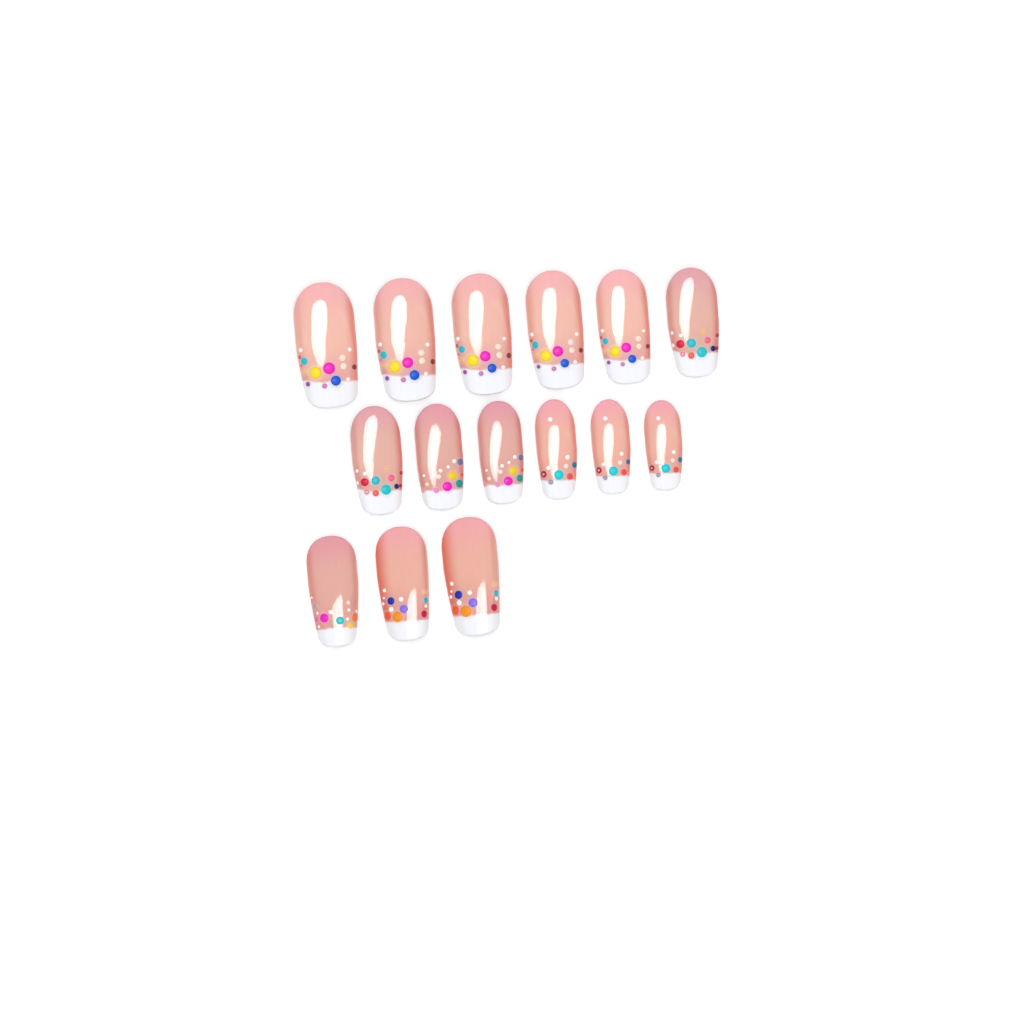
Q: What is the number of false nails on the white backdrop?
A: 15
